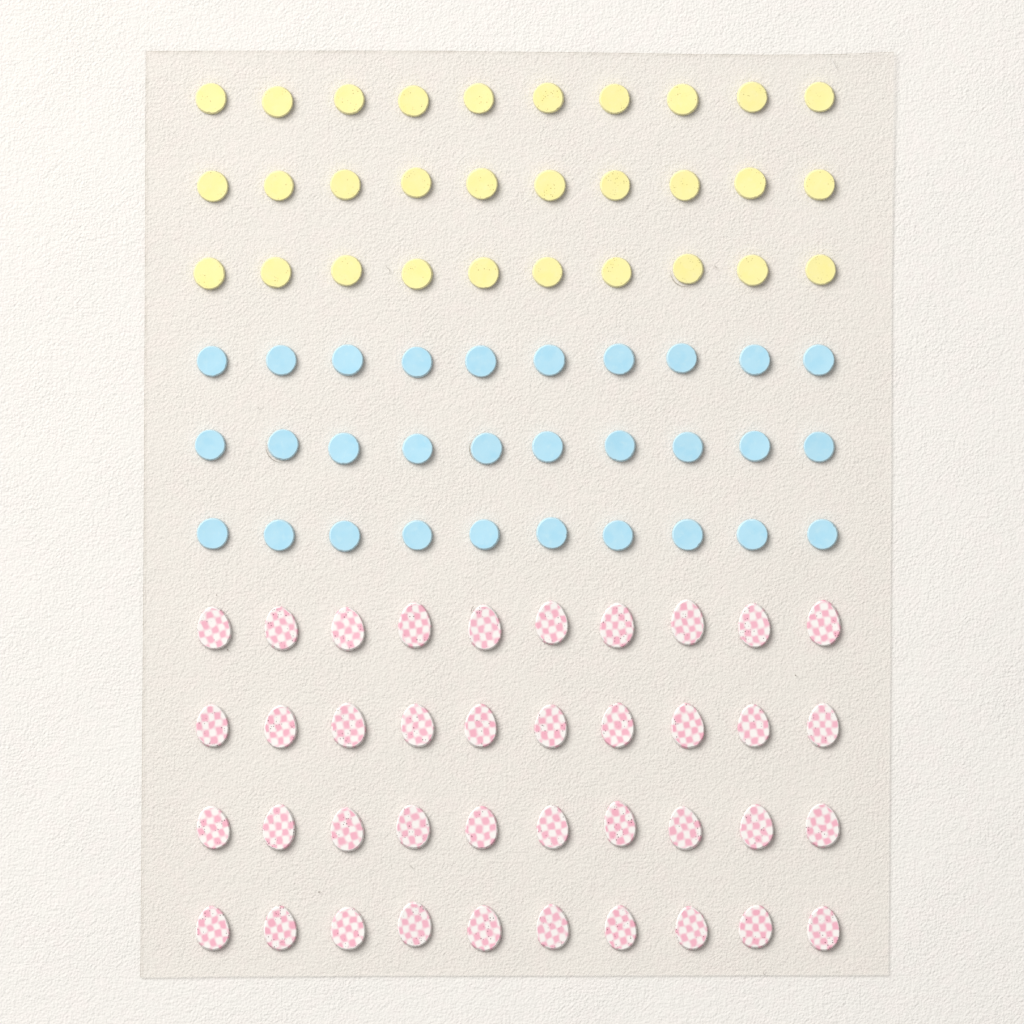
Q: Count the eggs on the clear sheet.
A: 40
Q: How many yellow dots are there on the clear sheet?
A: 30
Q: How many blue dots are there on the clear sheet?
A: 30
